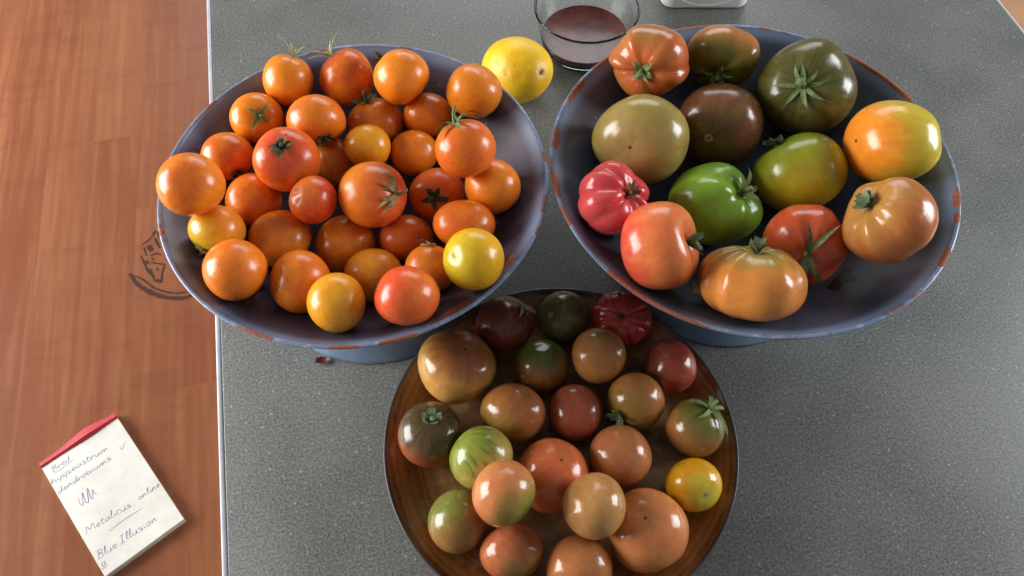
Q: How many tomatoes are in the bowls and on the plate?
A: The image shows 67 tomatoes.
